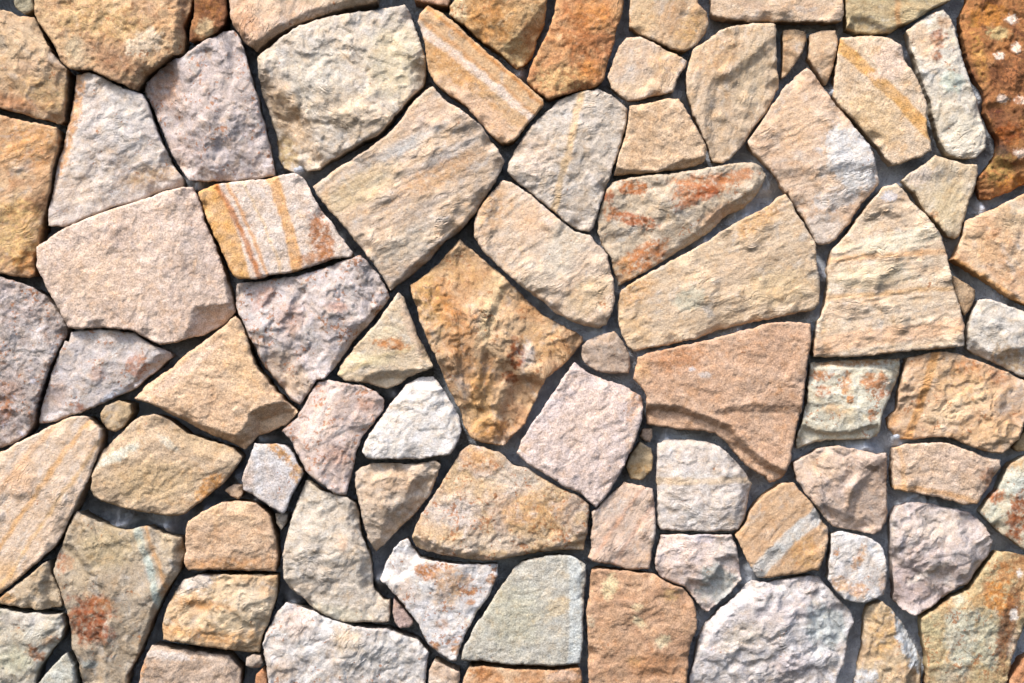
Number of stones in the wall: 91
